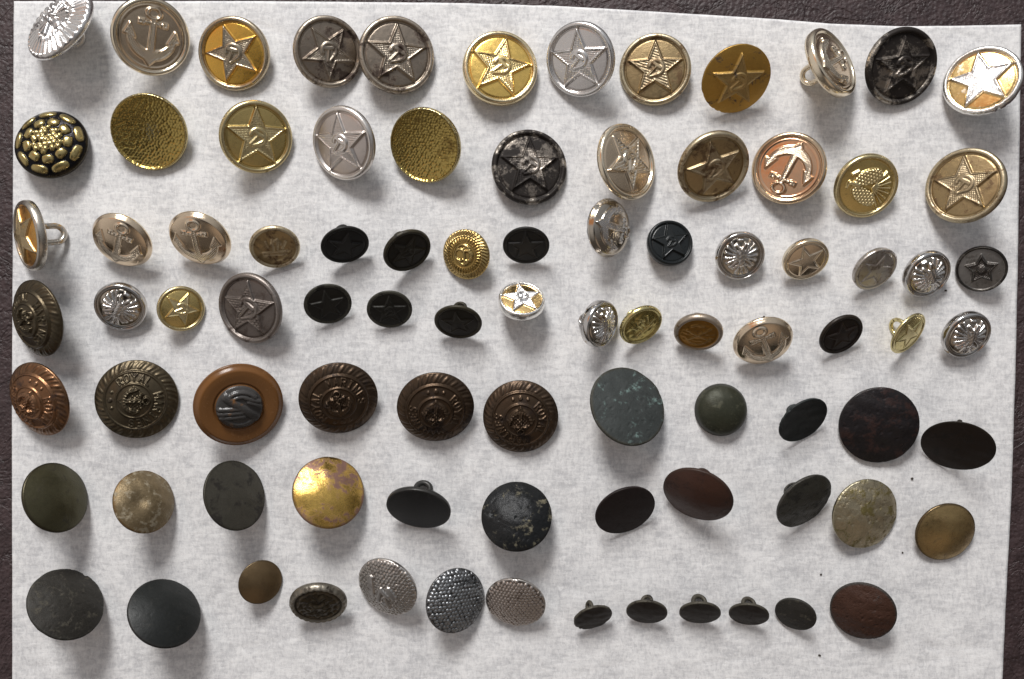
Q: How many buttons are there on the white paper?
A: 88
